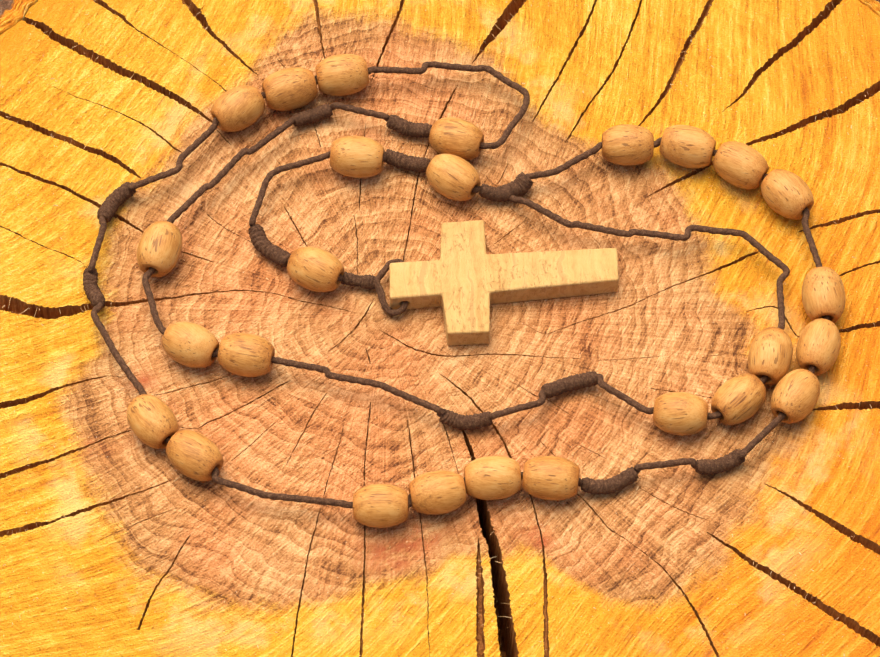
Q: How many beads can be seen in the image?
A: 26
